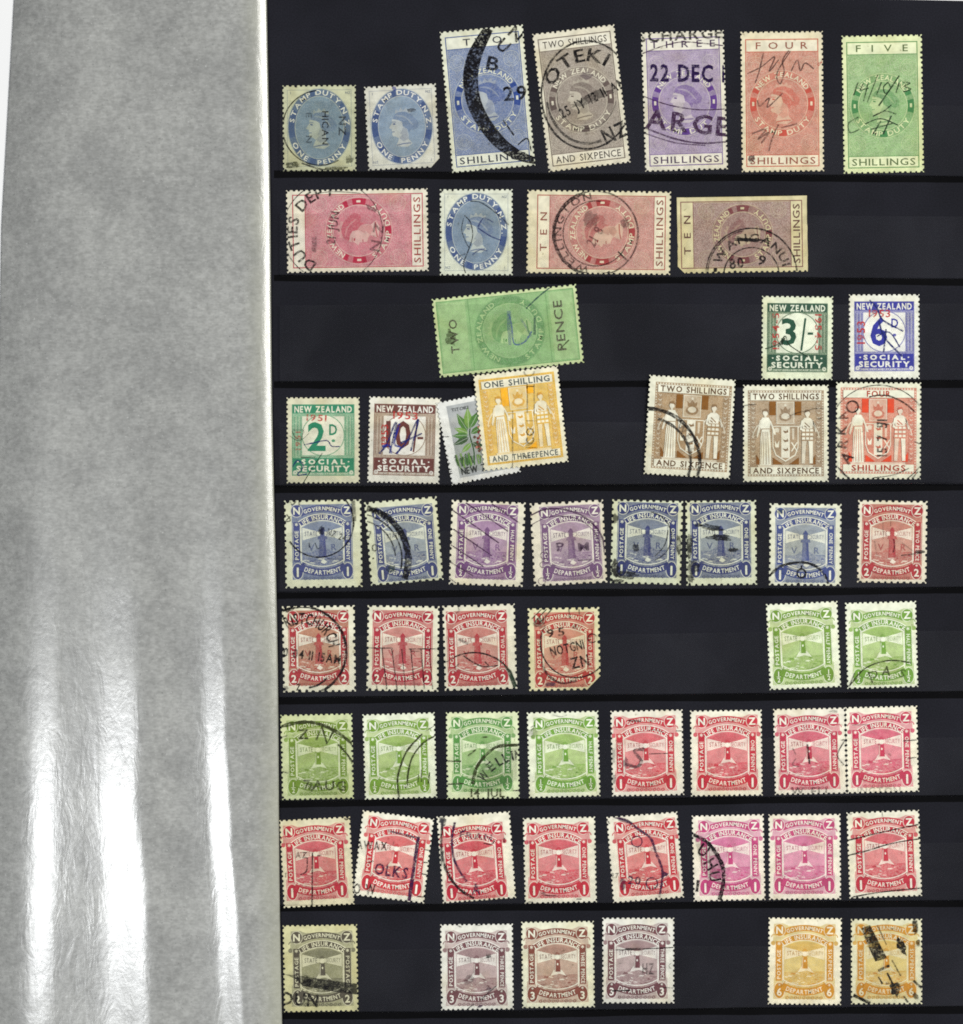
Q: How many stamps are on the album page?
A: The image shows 57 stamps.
